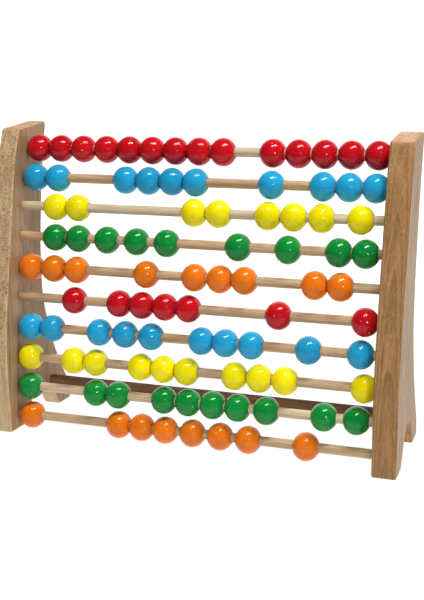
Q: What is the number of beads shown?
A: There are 95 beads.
